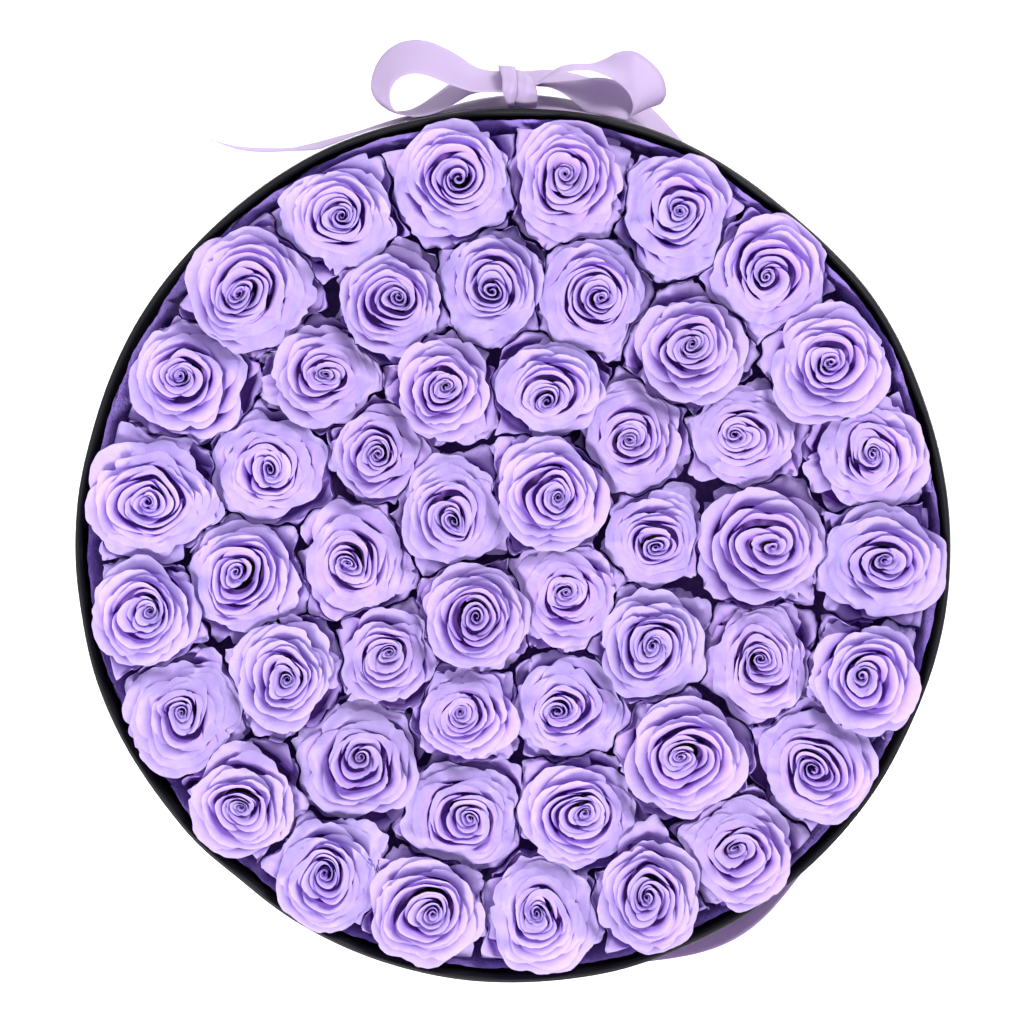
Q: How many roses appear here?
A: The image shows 50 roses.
